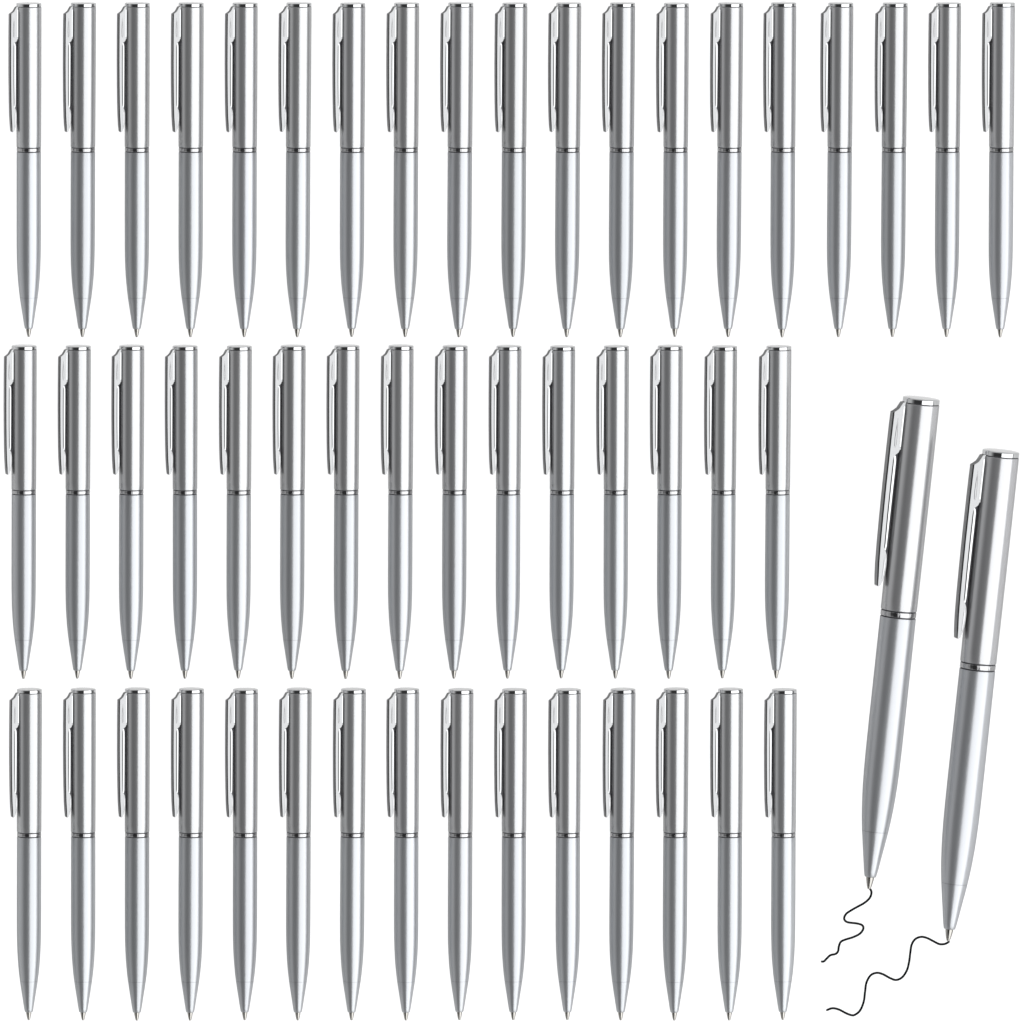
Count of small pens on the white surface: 49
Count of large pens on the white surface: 2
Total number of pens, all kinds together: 51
